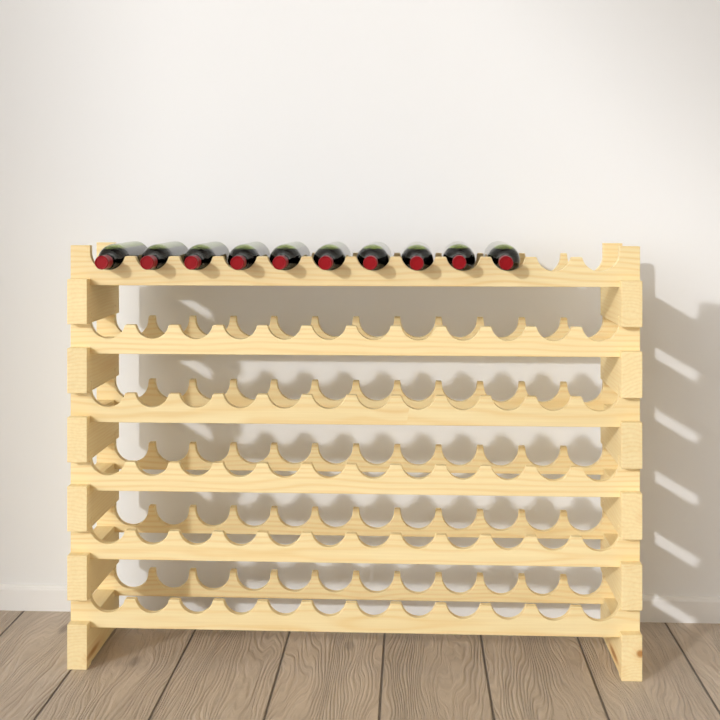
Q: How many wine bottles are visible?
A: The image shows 10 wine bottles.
